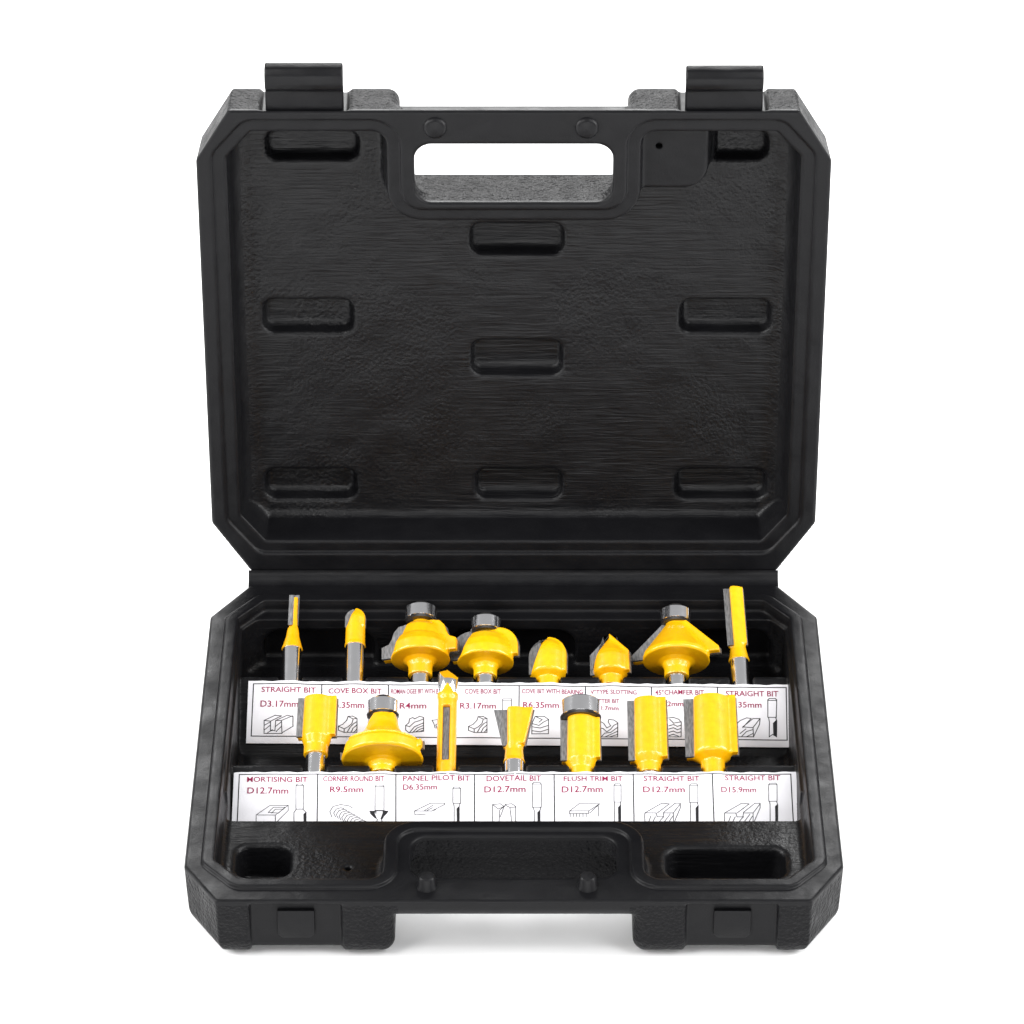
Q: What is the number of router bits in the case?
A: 15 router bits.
